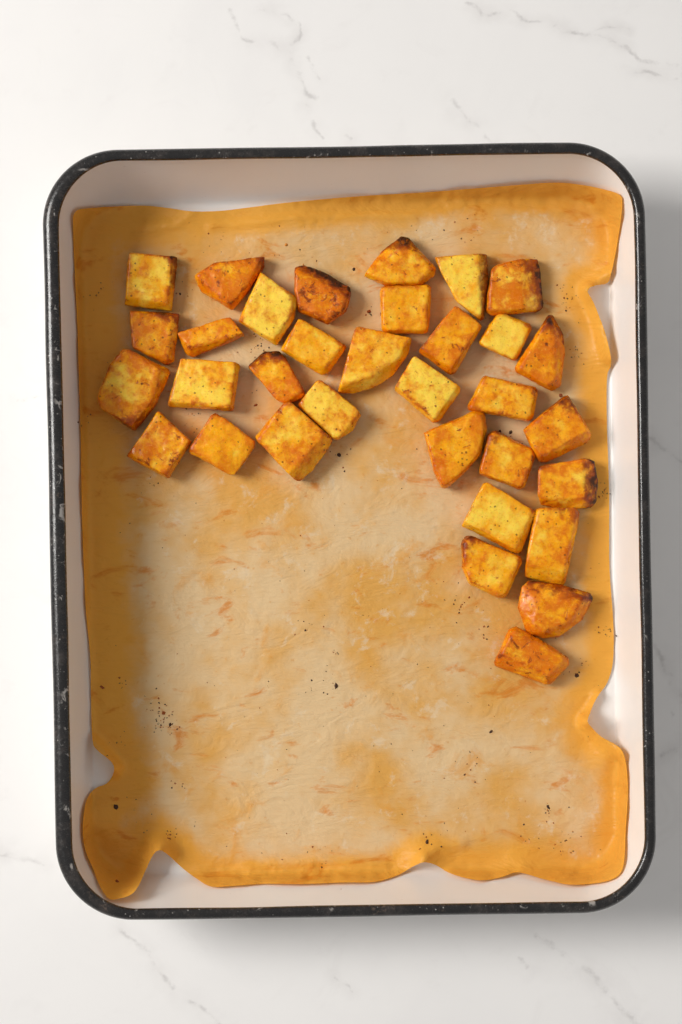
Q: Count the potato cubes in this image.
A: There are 33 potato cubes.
